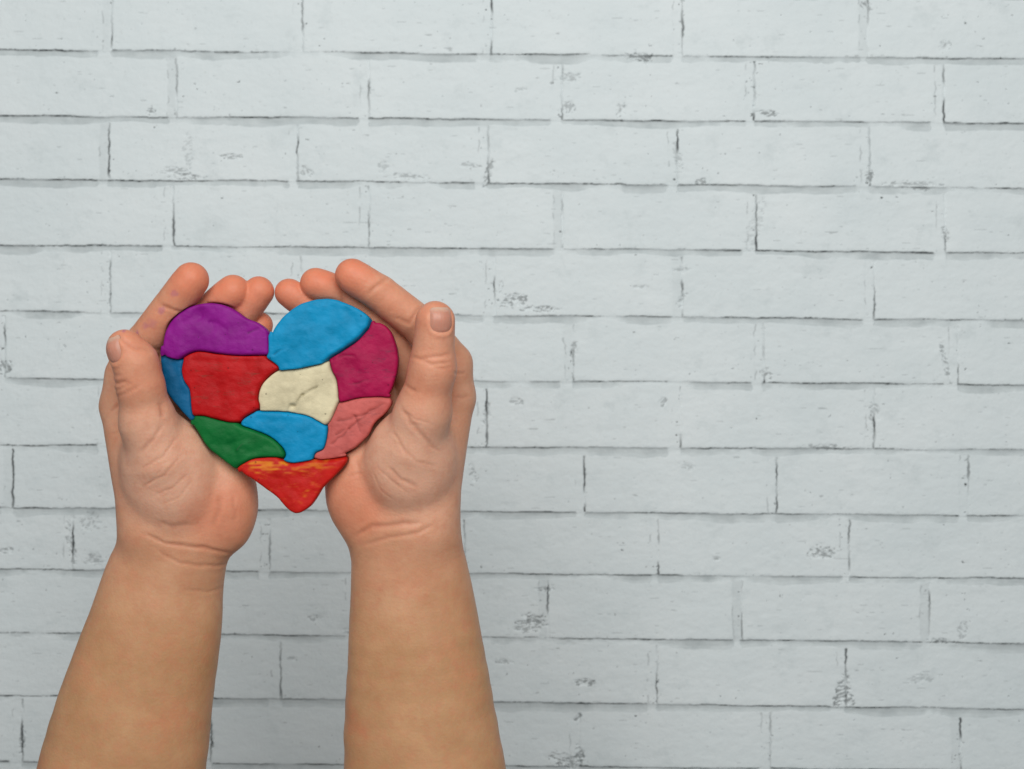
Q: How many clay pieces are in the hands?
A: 10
